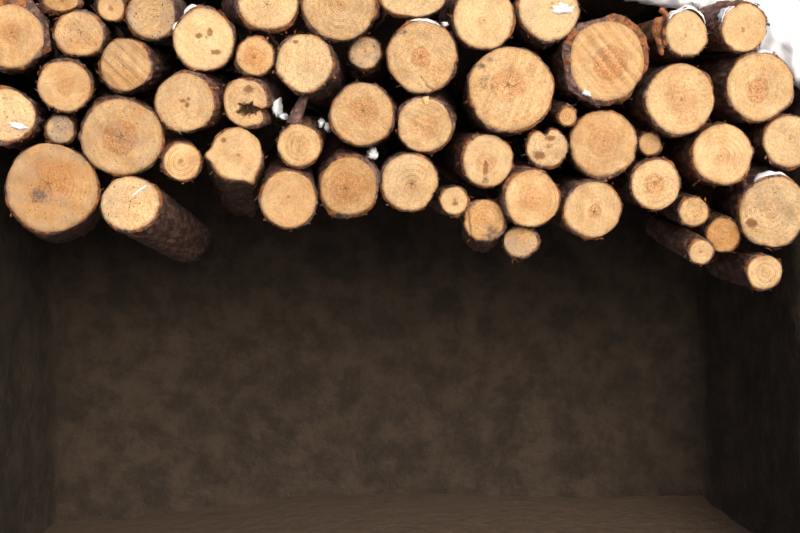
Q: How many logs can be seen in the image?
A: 56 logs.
